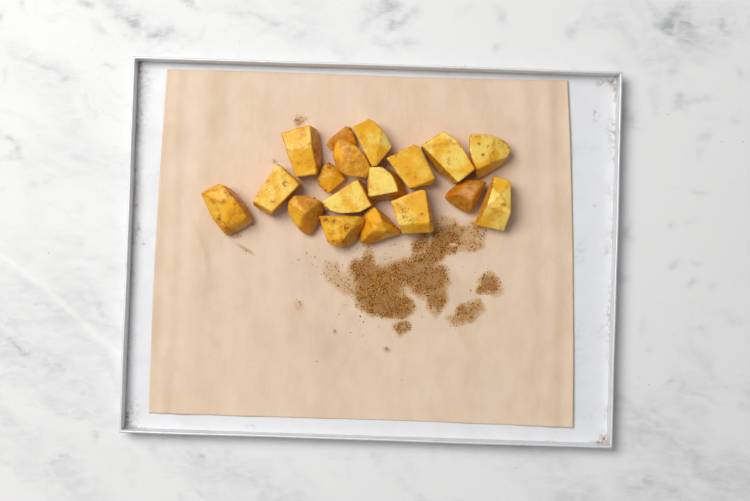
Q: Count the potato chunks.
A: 18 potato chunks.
